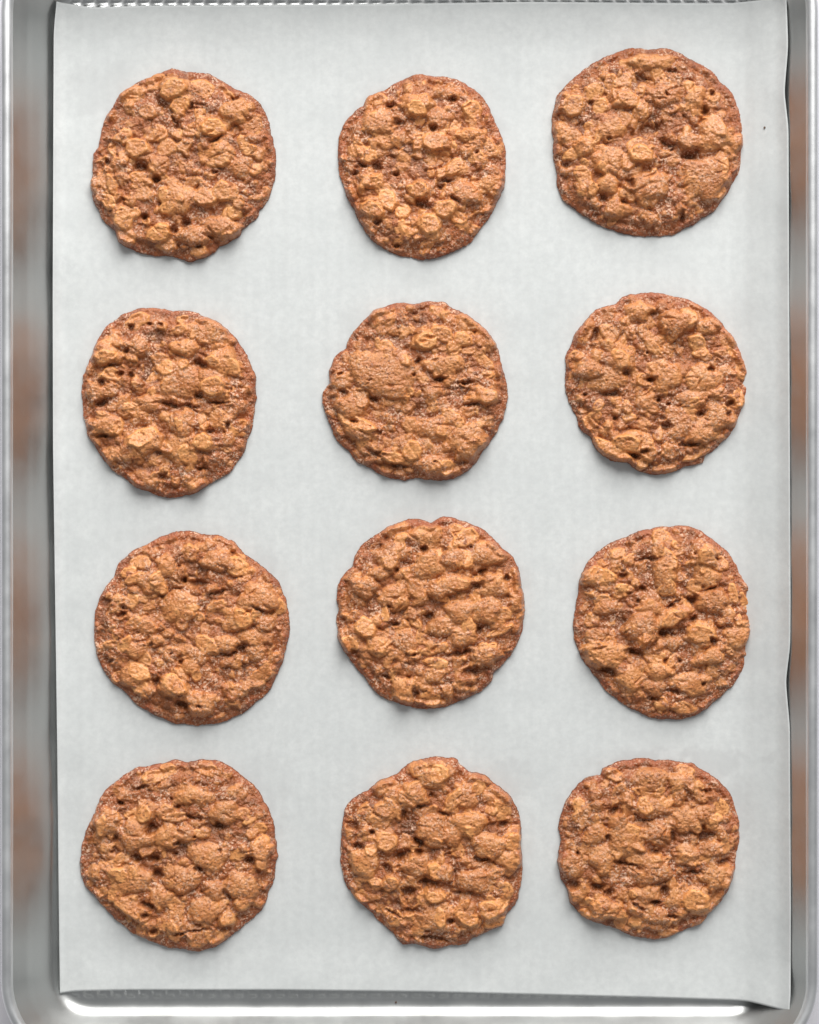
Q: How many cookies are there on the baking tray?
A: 12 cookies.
